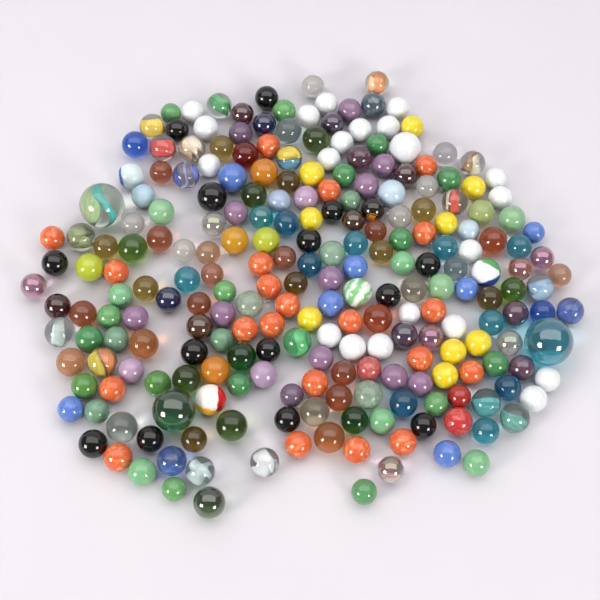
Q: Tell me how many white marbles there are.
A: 21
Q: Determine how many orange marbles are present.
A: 21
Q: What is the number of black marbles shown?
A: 14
